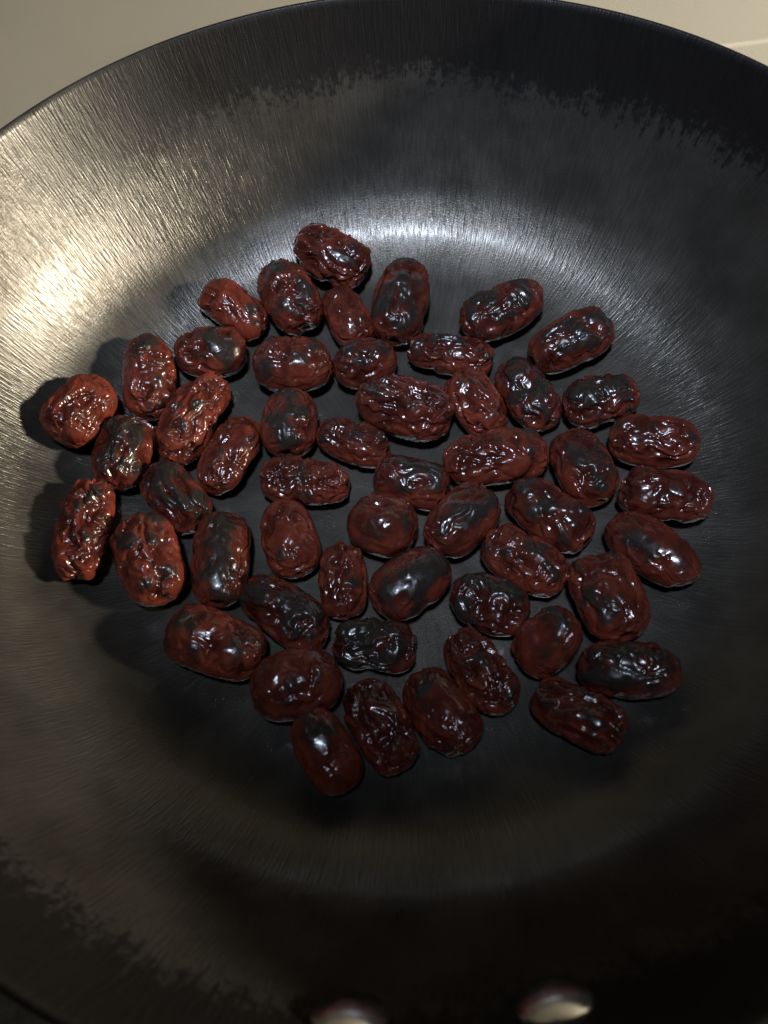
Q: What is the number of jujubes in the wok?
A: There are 53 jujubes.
